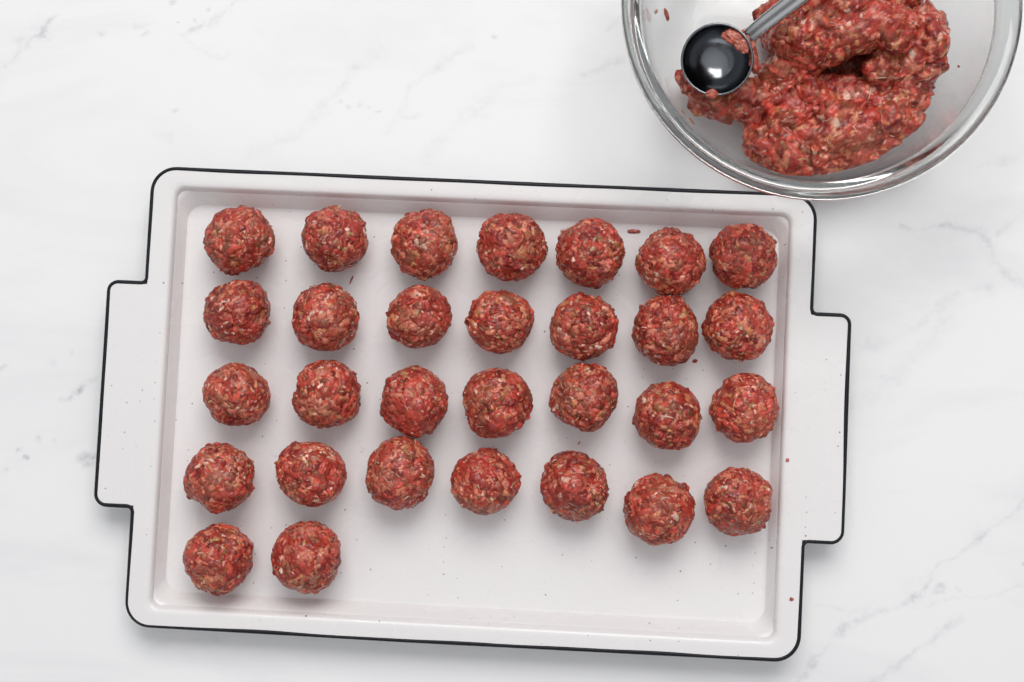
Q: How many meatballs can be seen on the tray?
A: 30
